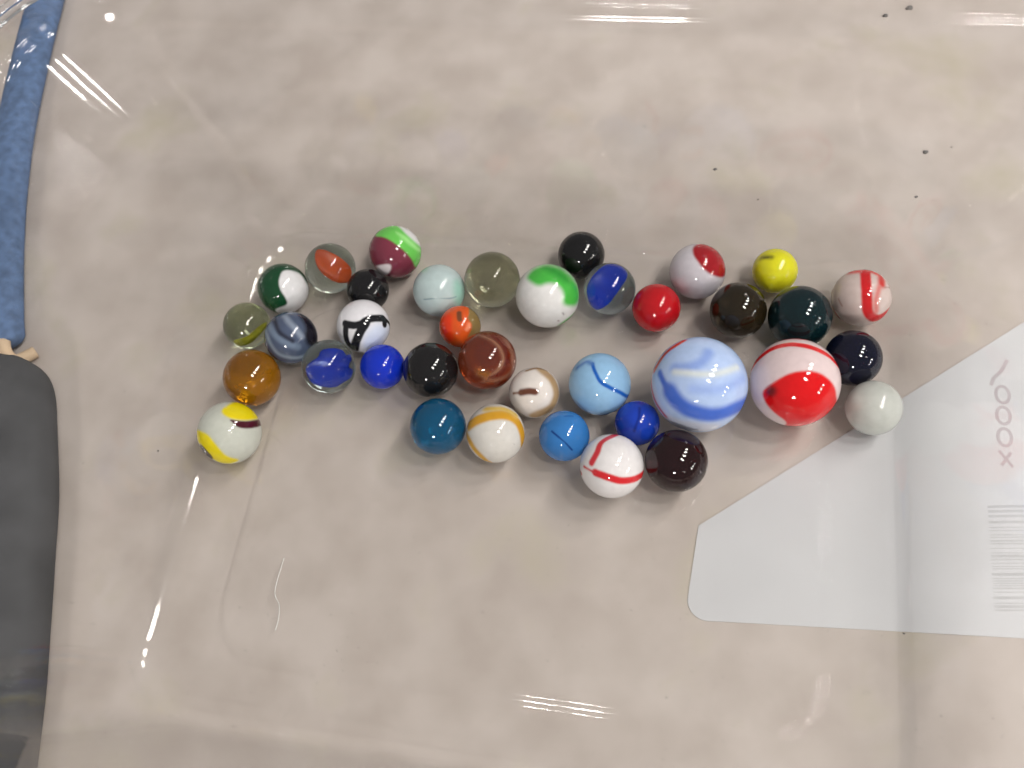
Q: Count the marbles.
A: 37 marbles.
